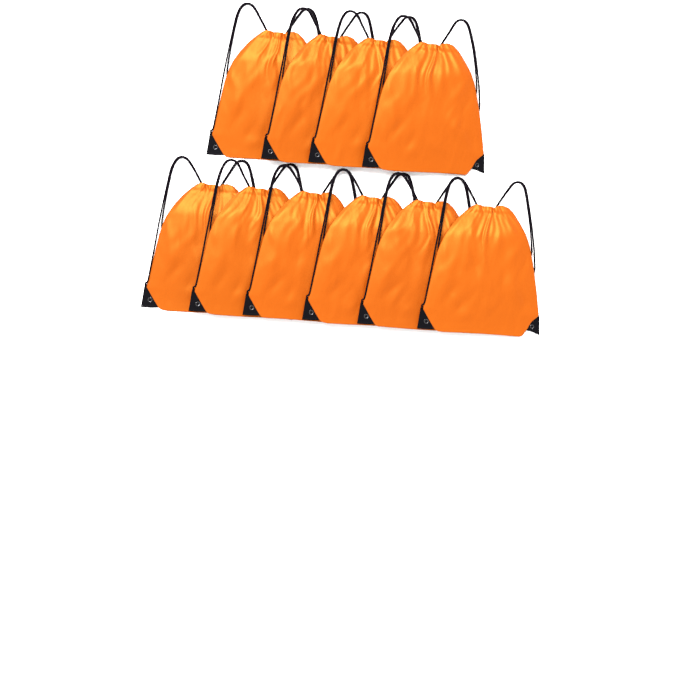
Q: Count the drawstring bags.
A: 10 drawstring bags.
